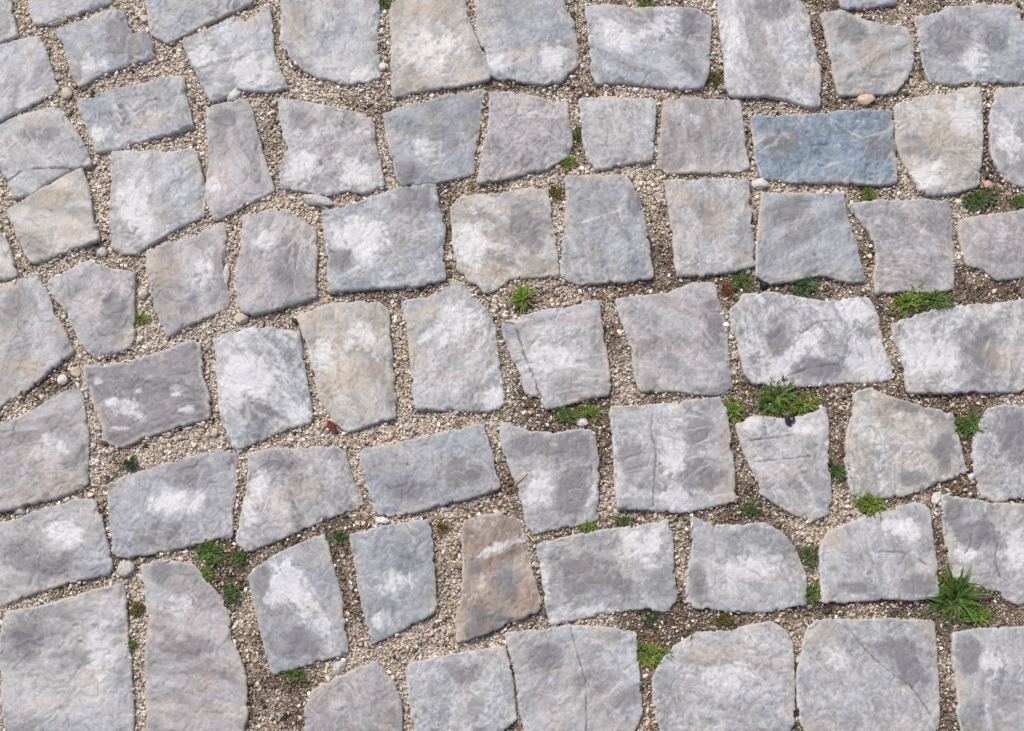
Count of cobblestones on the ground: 72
